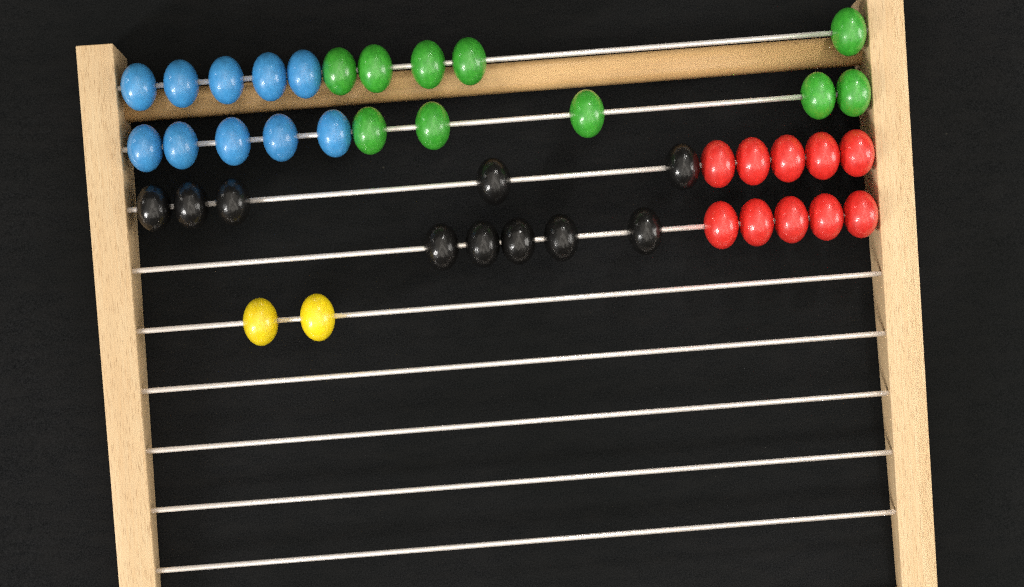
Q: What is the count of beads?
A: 42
